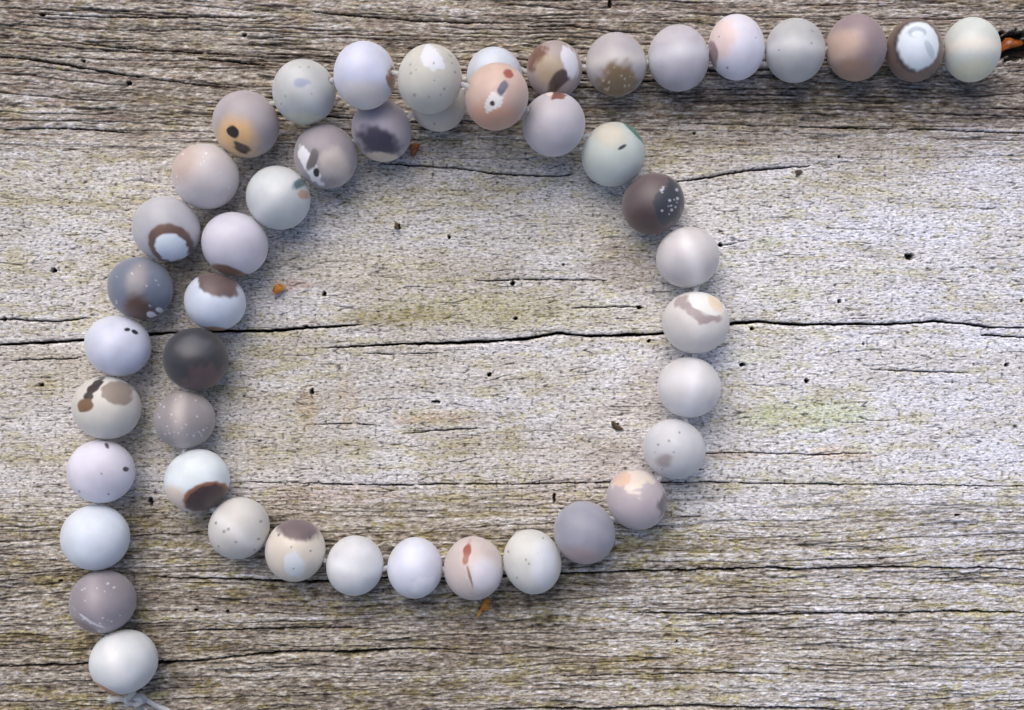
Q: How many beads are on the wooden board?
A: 47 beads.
